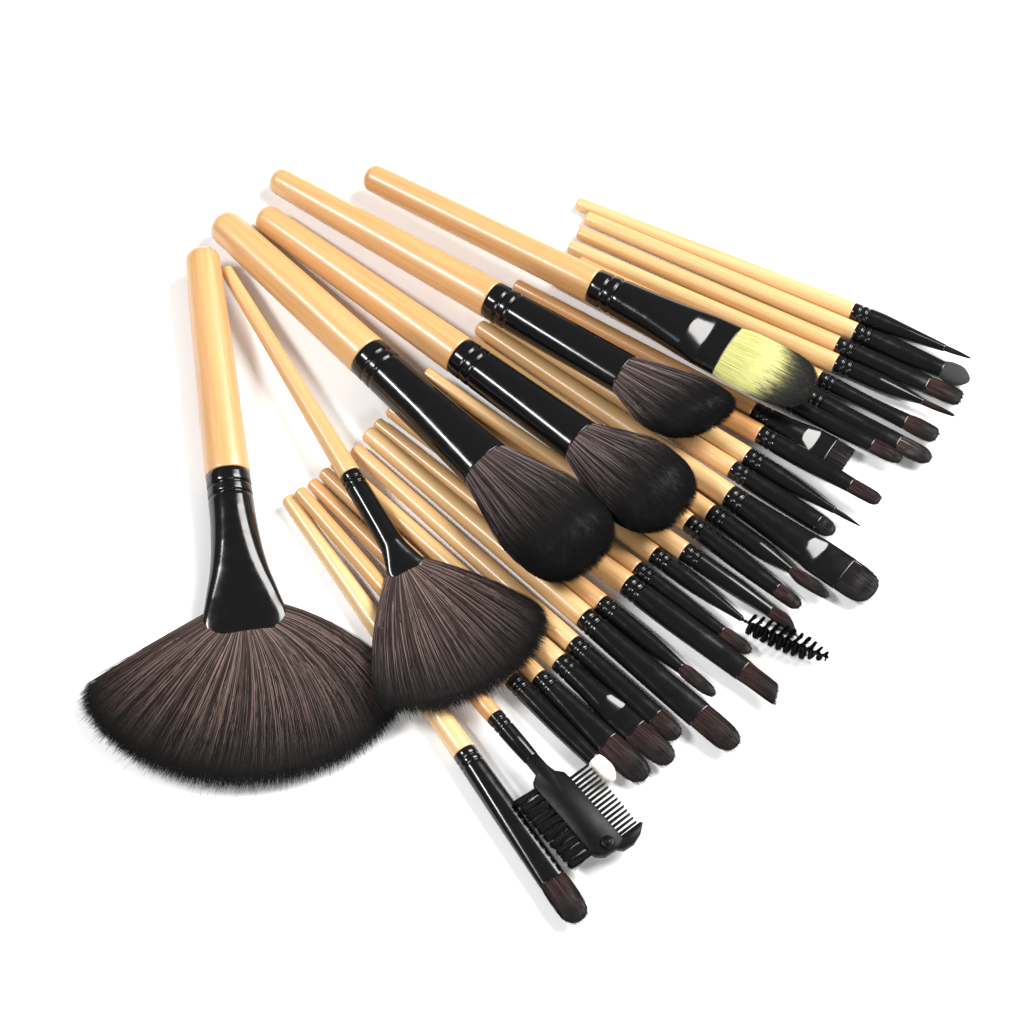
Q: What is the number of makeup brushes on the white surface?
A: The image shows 32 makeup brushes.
